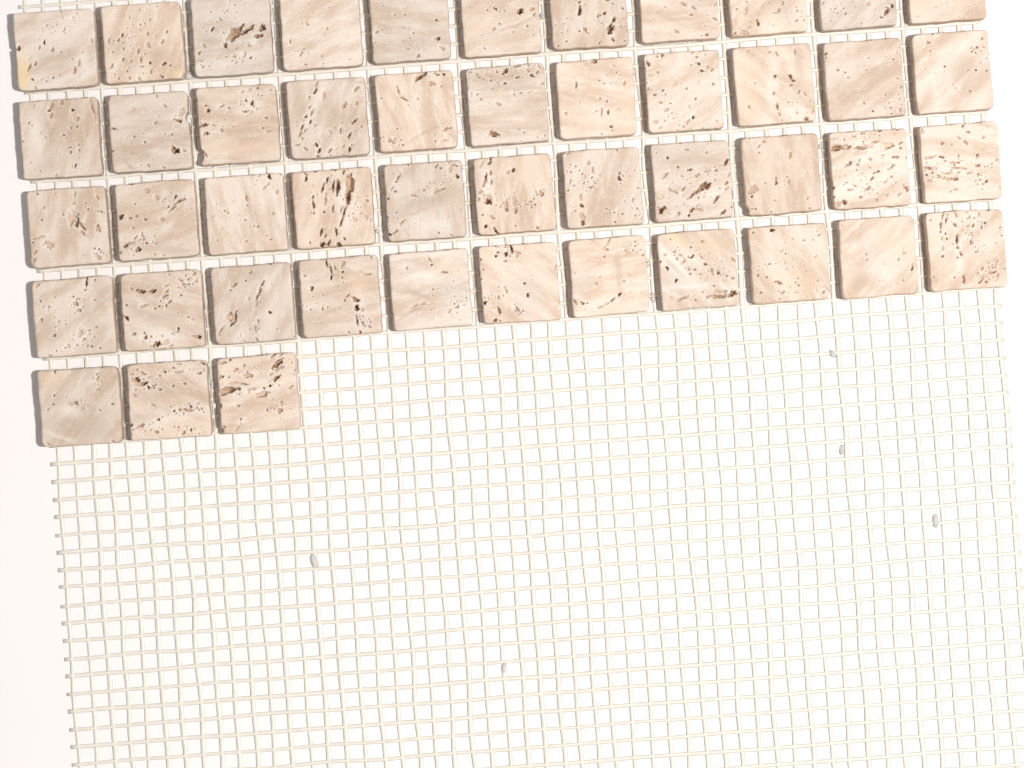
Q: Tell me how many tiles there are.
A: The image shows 47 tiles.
